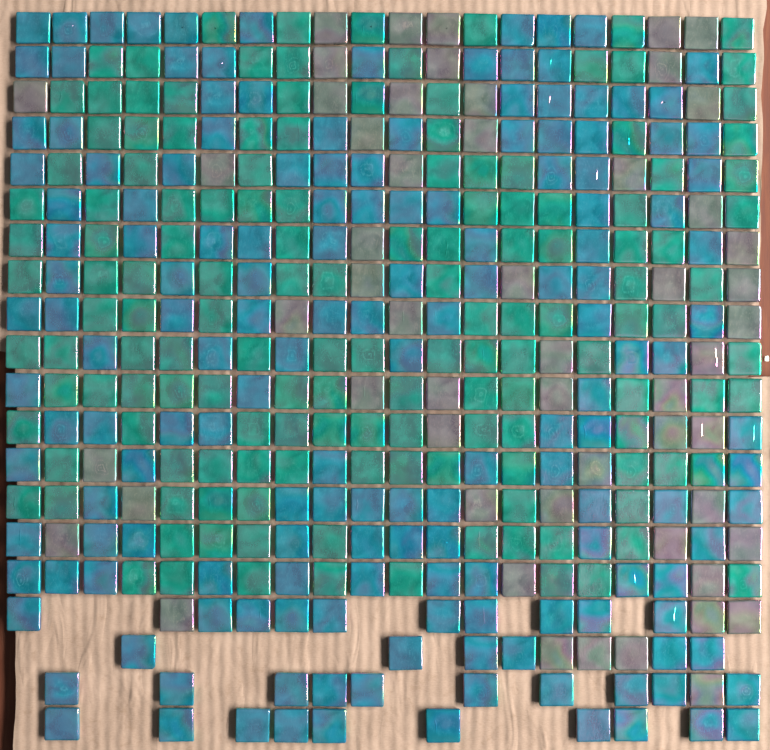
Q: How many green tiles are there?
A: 146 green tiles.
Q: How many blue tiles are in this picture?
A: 162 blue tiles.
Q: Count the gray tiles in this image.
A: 55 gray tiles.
